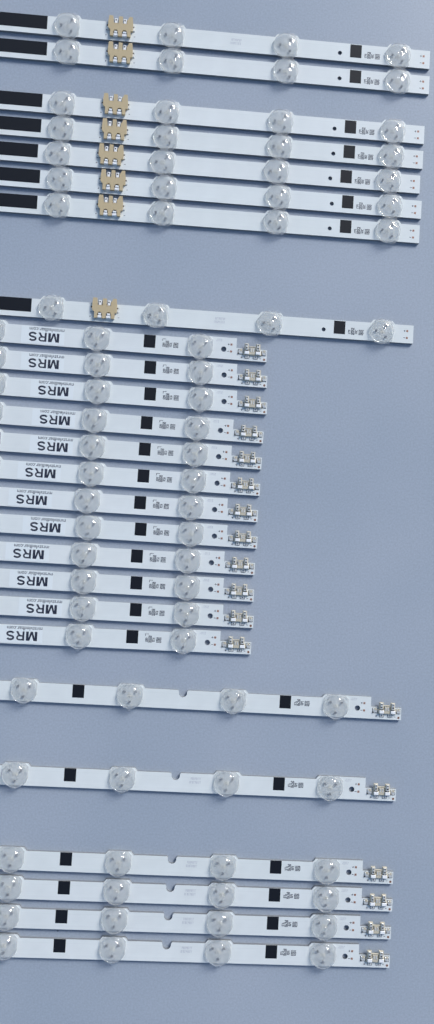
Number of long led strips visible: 14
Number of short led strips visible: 12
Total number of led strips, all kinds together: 26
